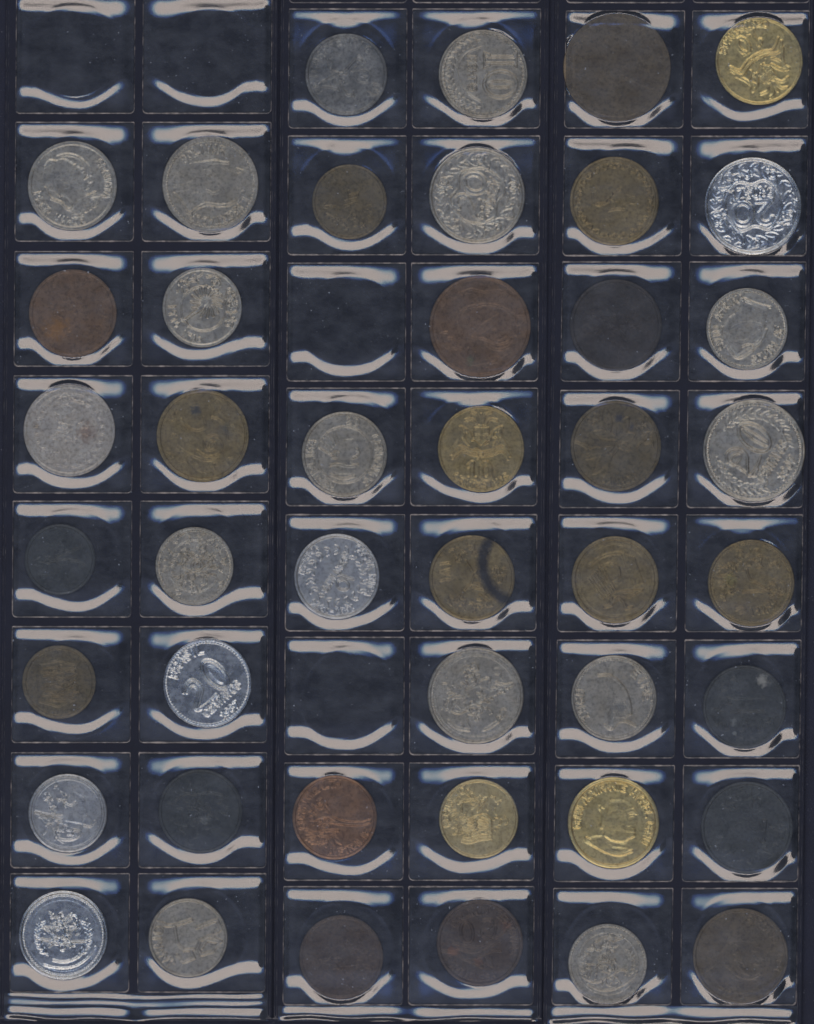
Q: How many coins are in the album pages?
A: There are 44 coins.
